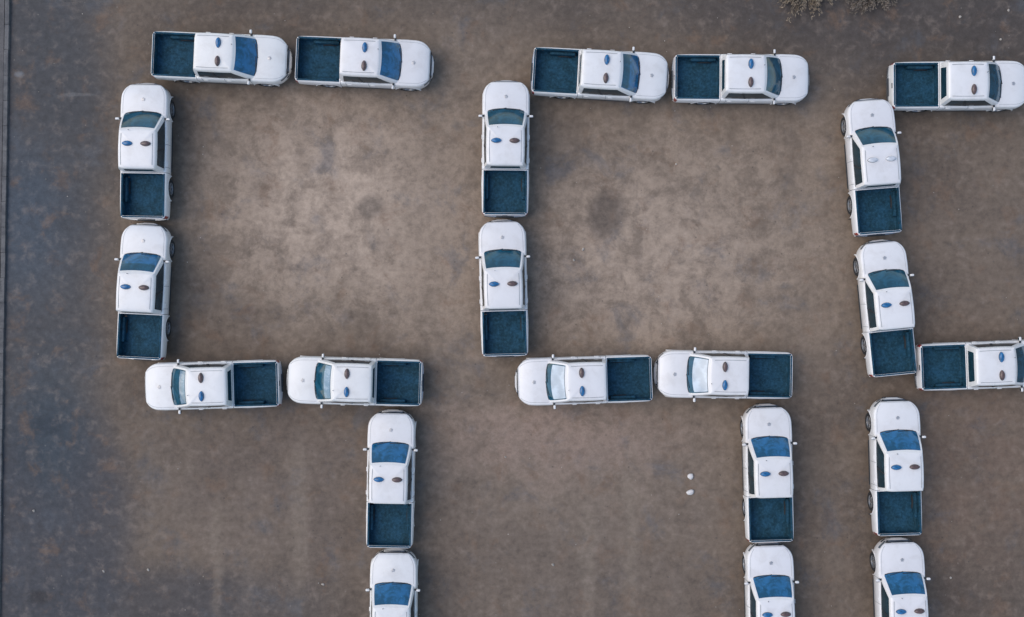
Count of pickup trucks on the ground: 22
